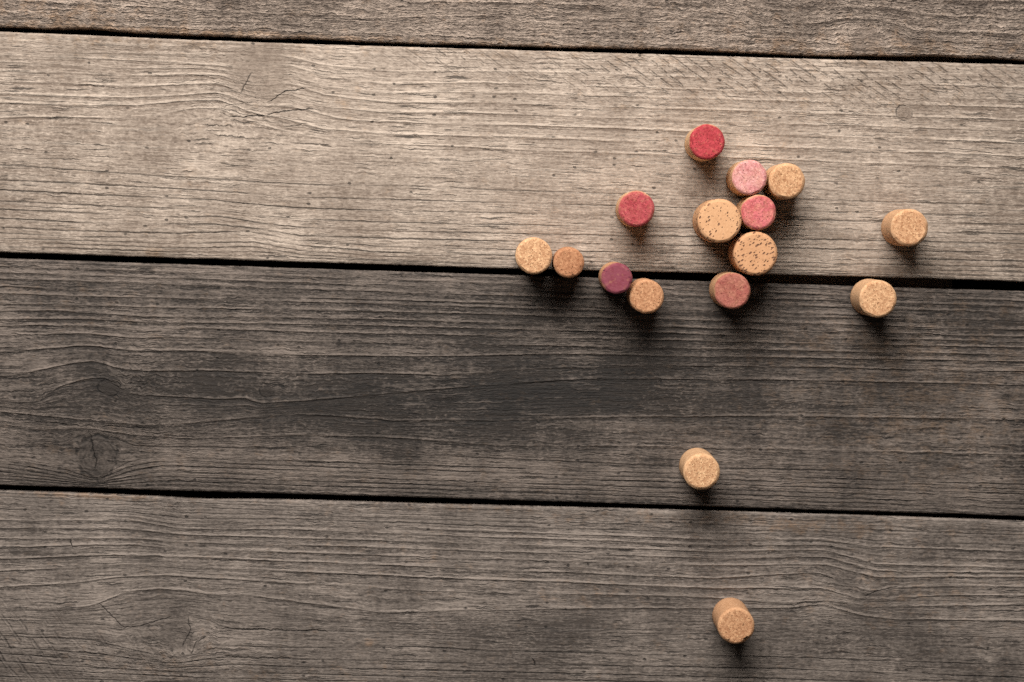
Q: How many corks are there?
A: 16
